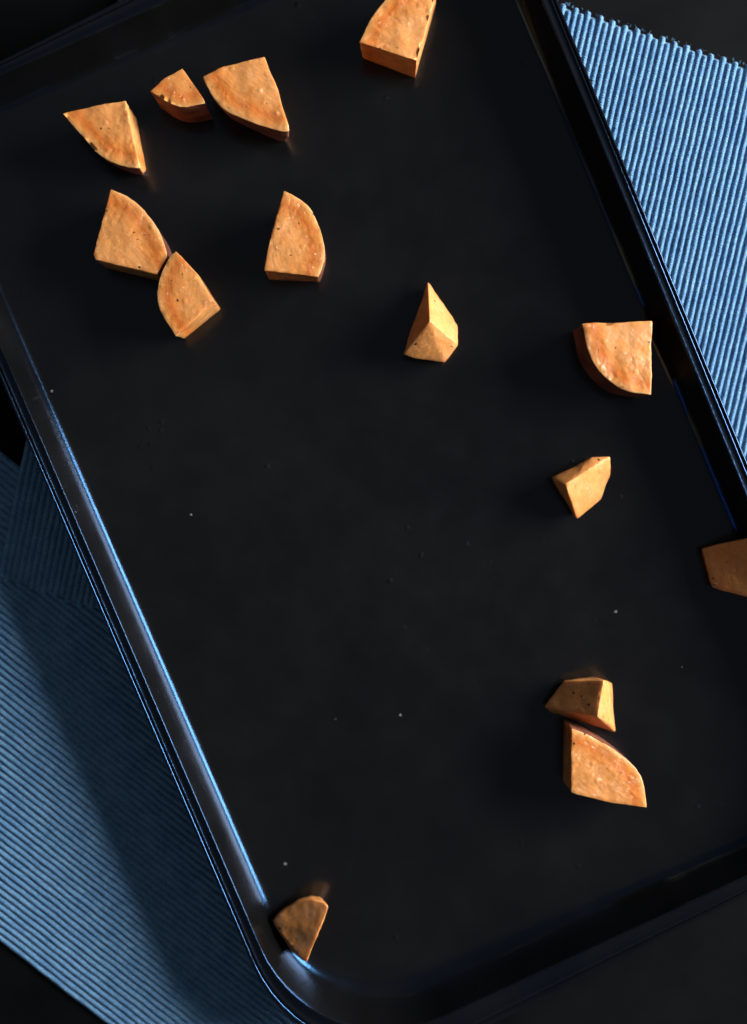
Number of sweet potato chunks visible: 14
